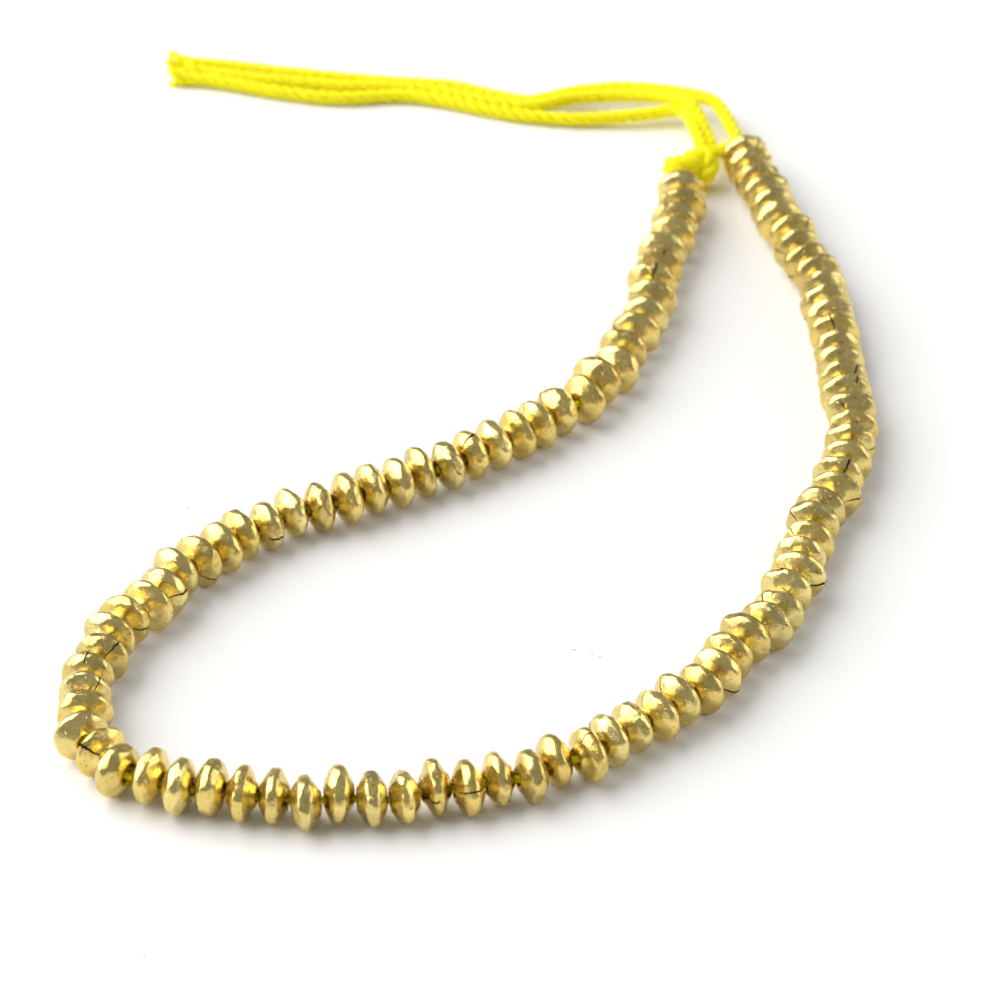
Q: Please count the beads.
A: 97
